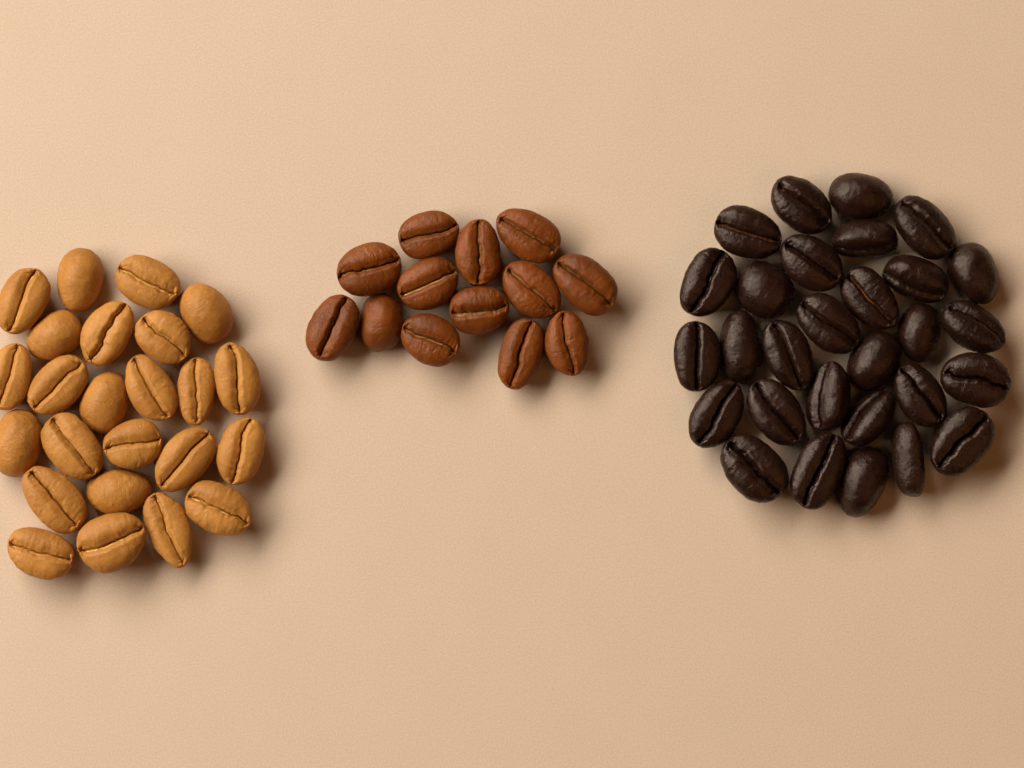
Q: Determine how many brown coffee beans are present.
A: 13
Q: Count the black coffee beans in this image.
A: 29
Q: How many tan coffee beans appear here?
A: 24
